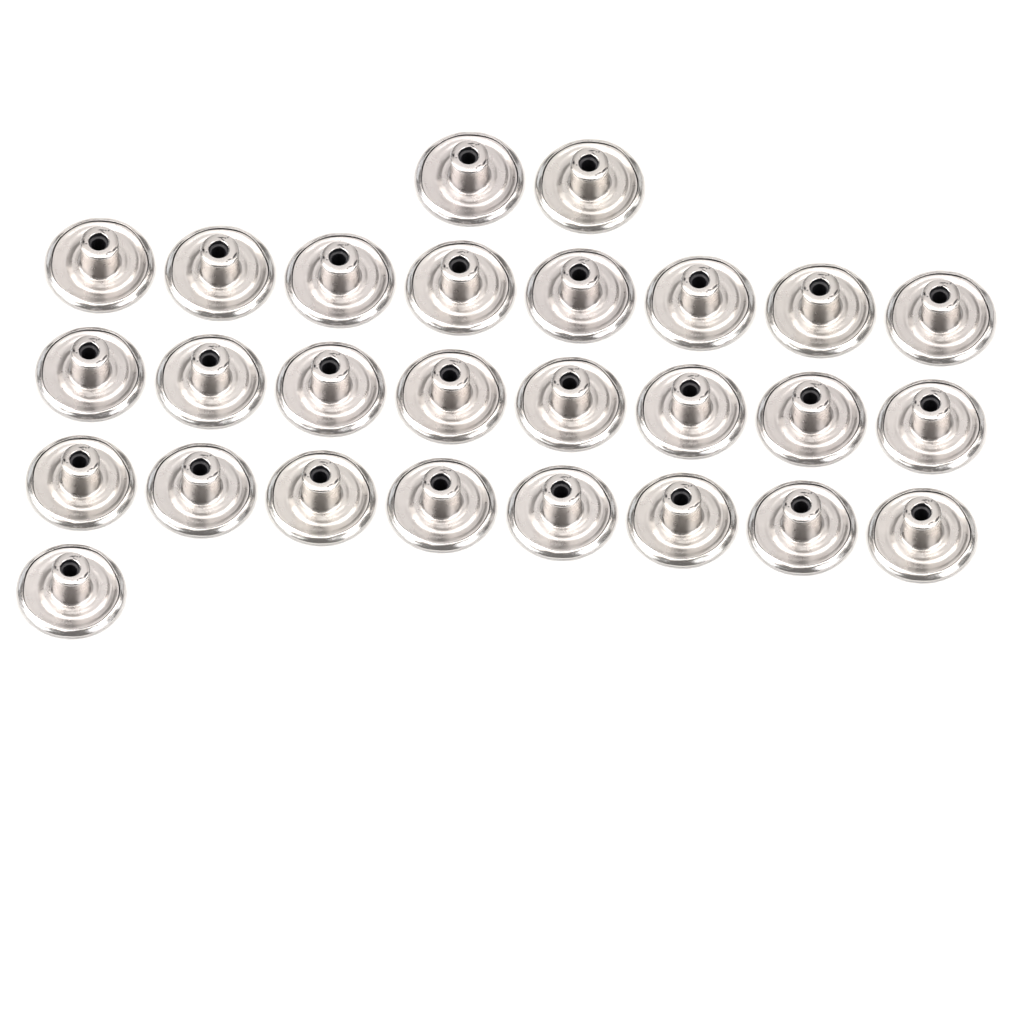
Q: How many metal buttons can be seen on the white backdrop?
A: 27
